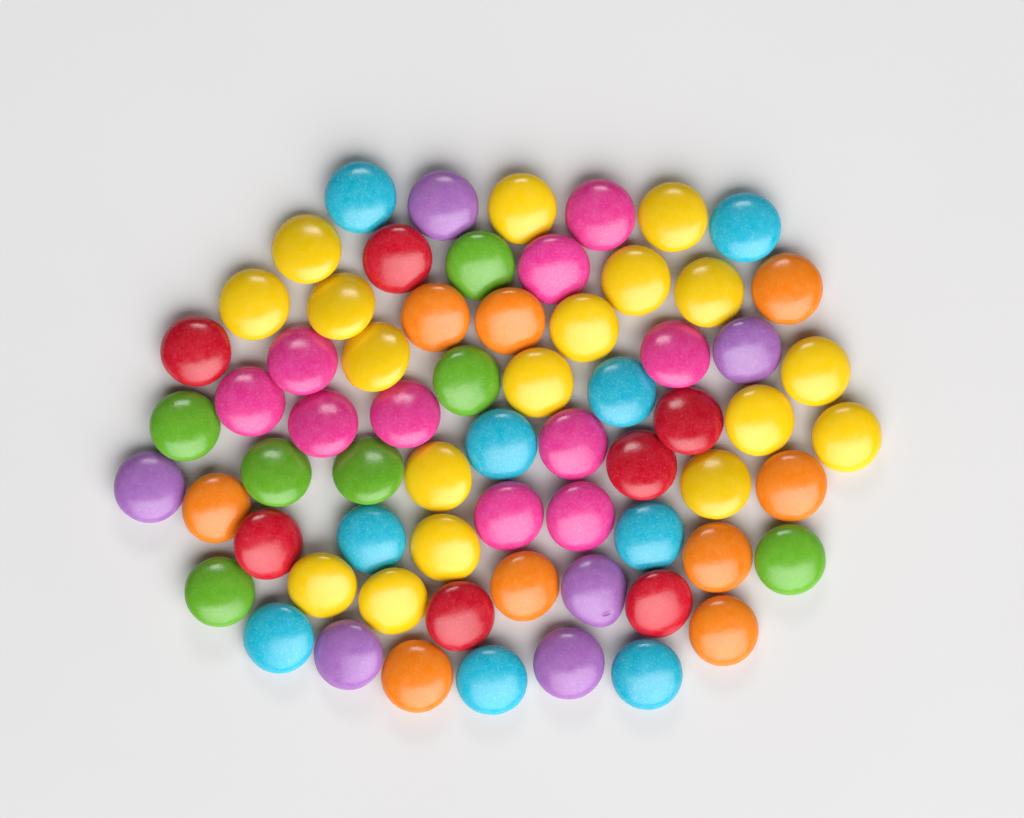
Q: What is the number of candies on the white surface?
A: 66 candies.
